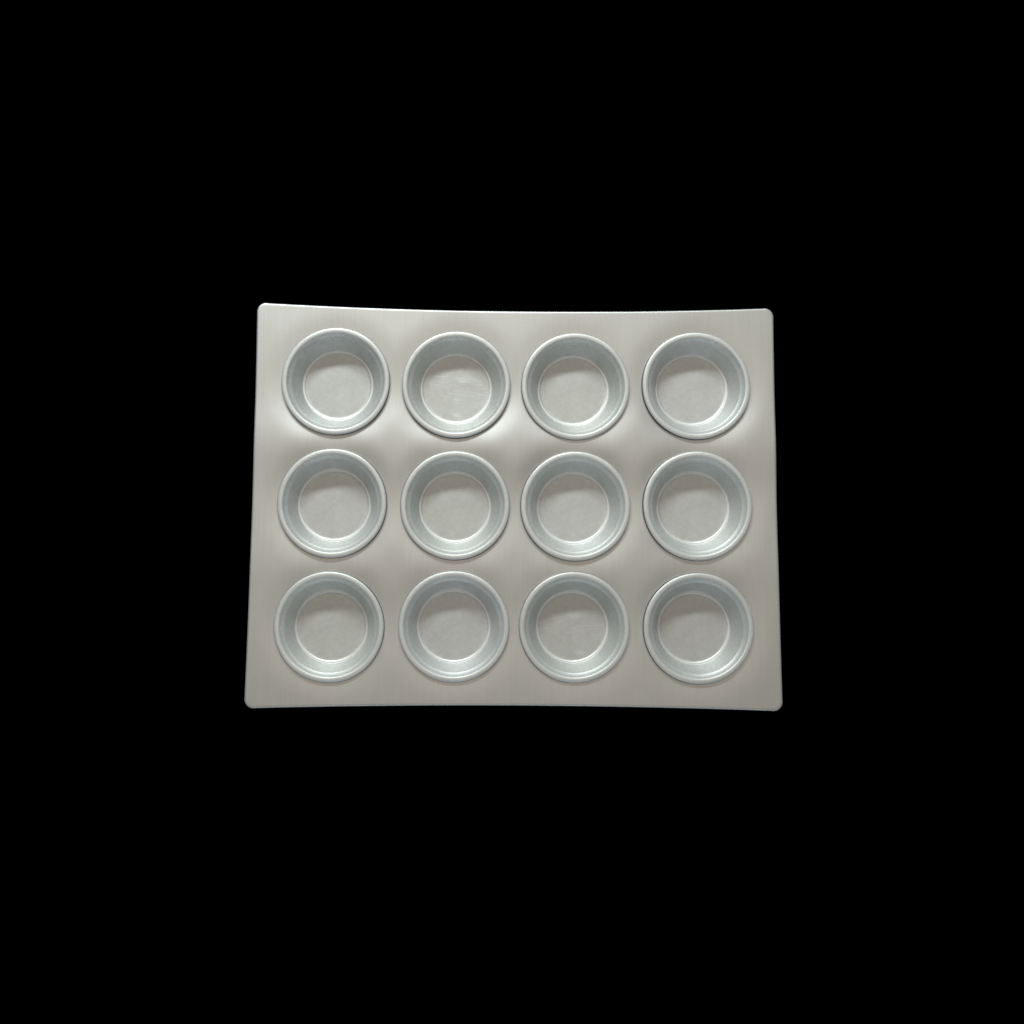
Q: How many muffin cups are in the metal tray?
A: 12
